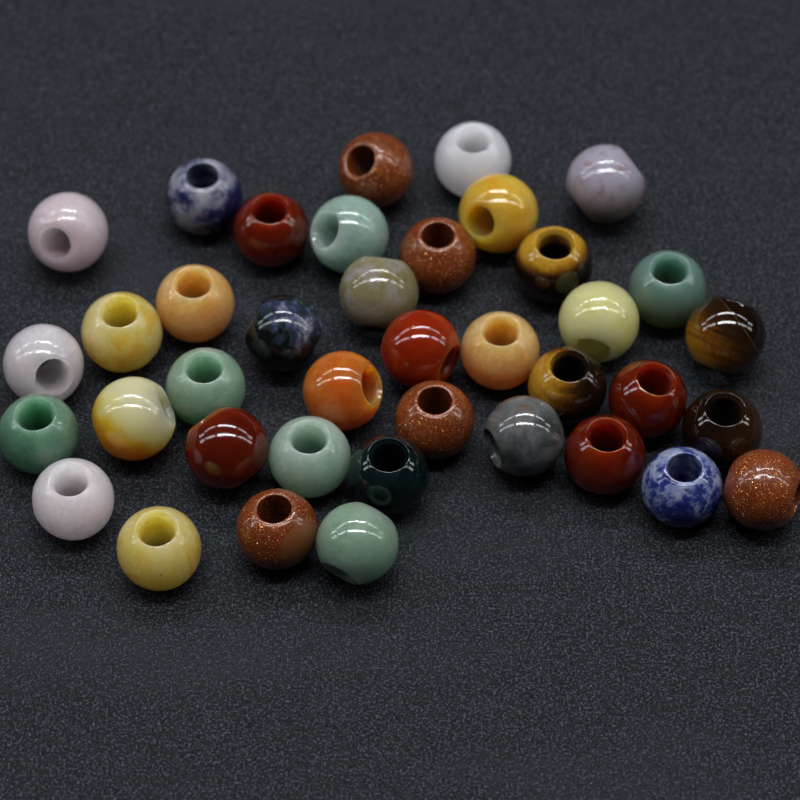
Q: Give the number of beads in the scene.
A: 39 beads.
